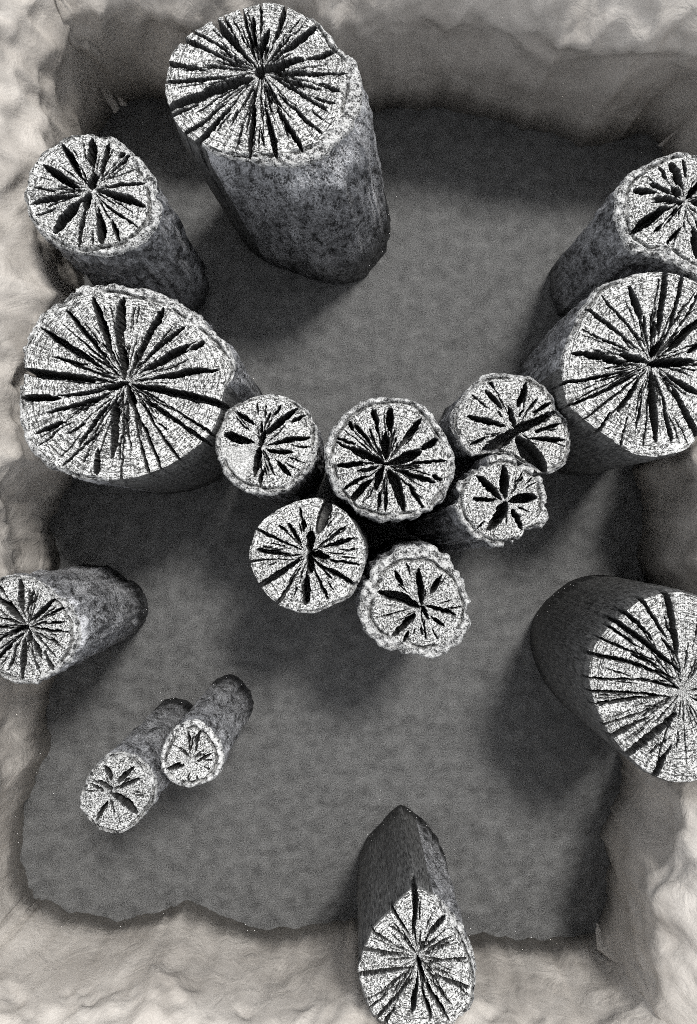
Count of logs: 16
